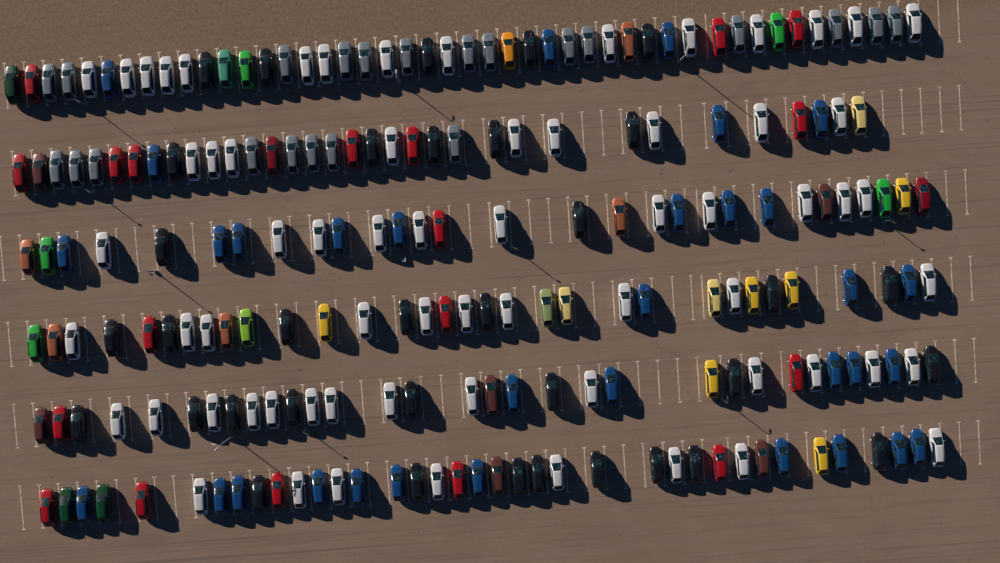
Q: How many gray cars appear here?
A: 22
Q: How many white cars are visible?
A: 67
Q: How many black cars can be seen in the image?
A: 35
